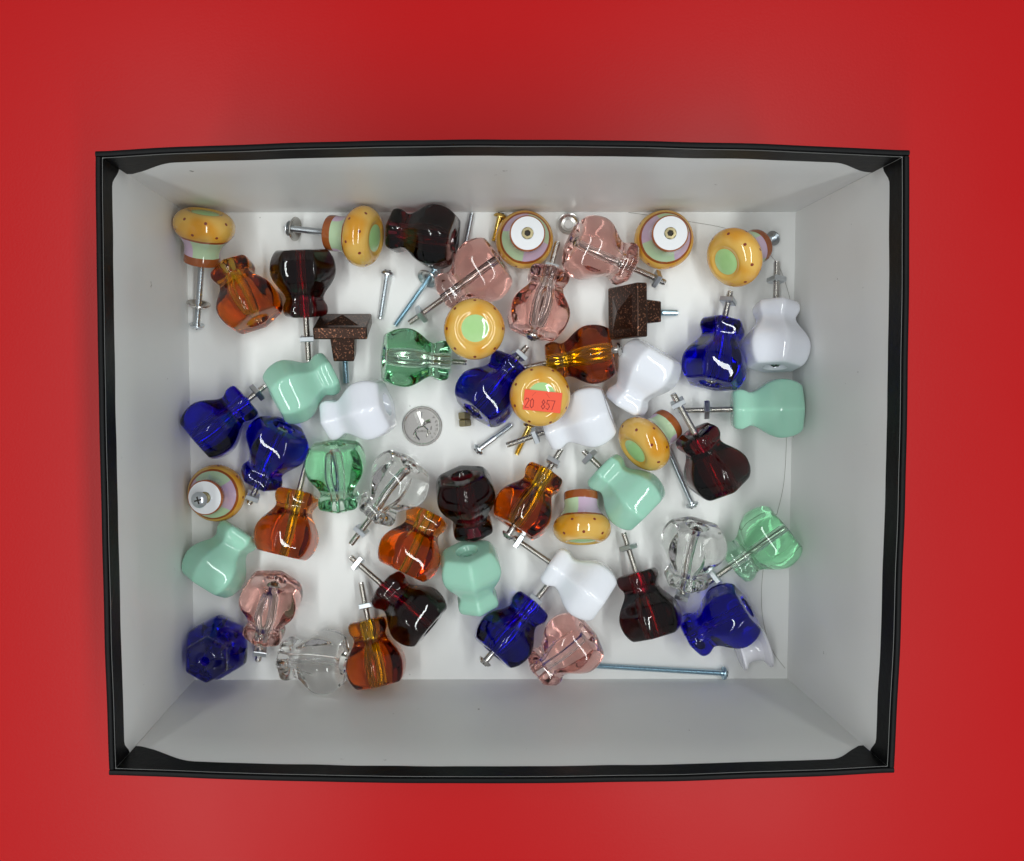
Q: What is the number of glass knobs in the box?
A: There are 40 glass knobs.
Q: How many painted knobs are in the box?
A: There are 10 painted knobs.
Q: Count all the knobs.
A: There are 50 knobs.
